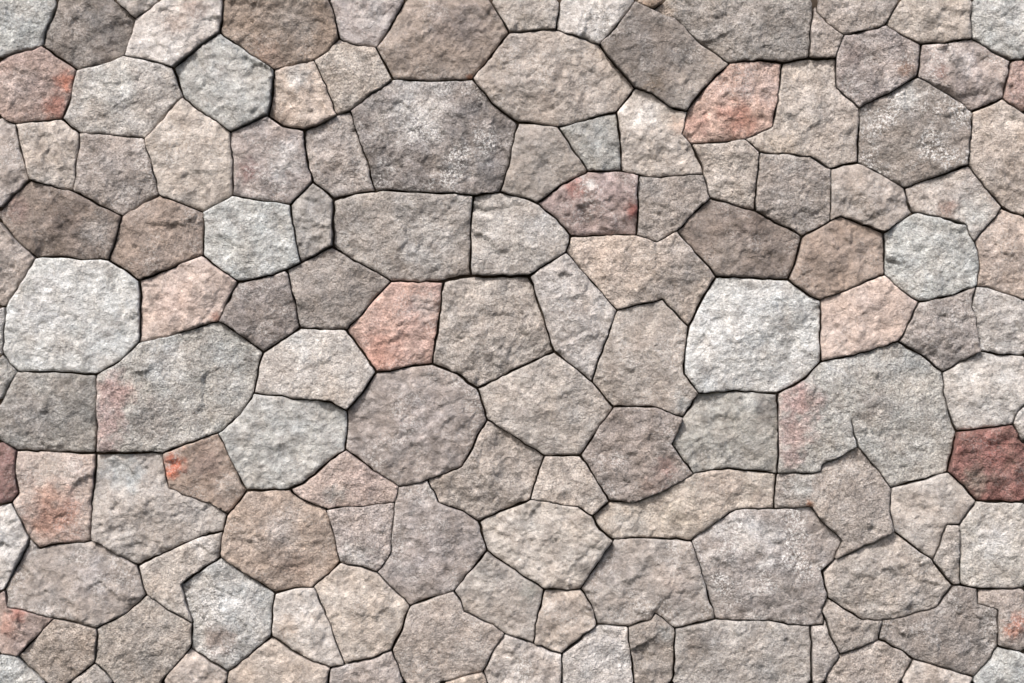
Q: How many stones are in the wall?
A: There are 131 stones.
